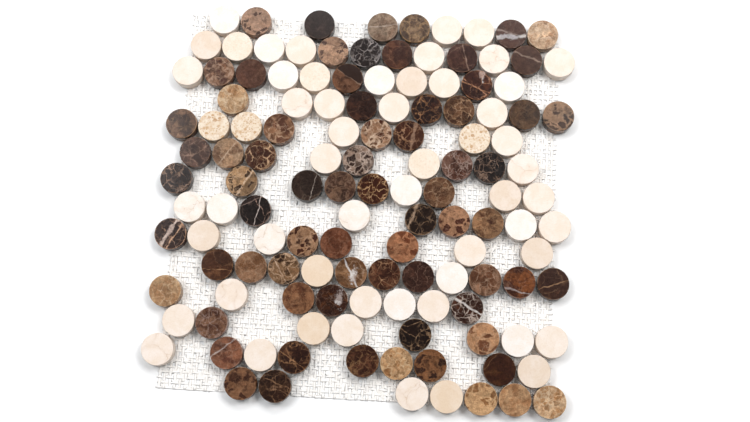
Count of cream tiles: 57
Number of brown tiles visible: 72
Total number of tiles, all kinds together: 129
